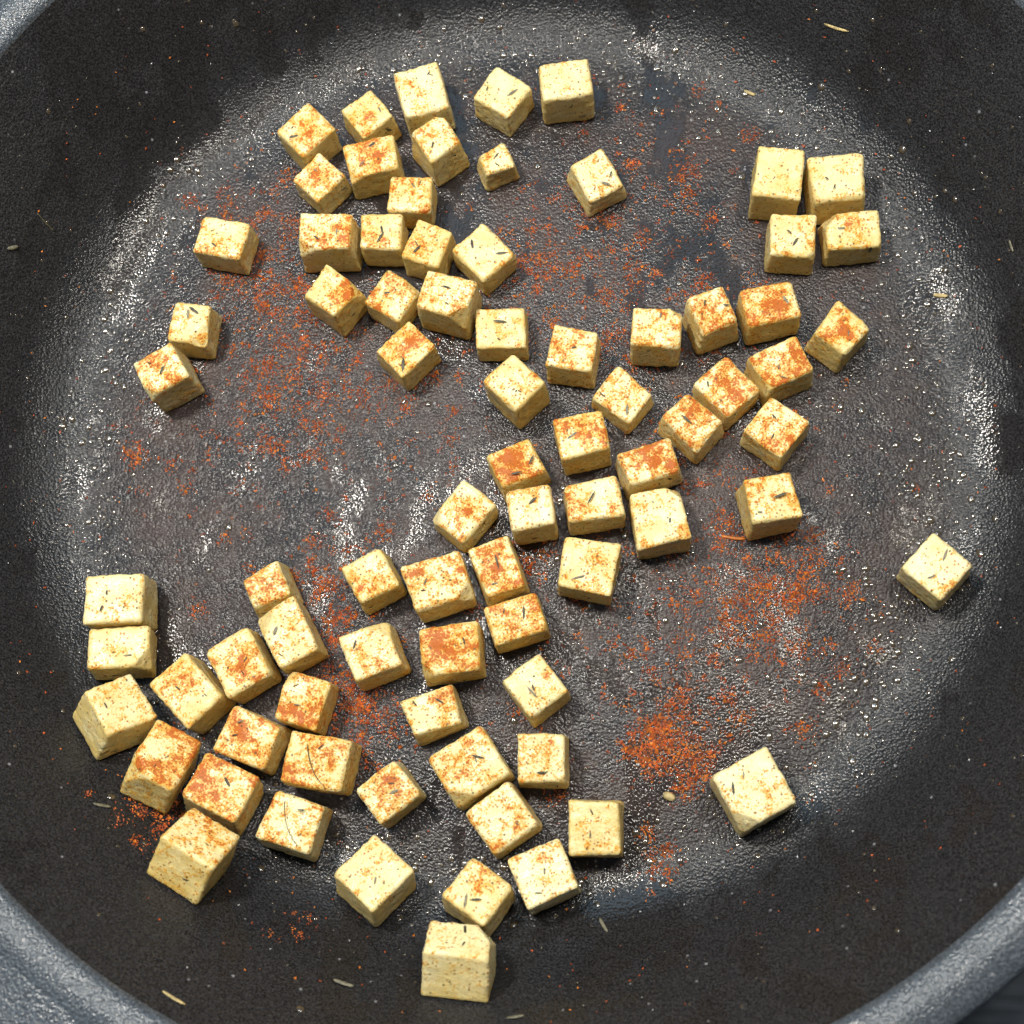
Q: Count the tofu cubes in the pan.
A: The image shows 80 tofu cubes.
